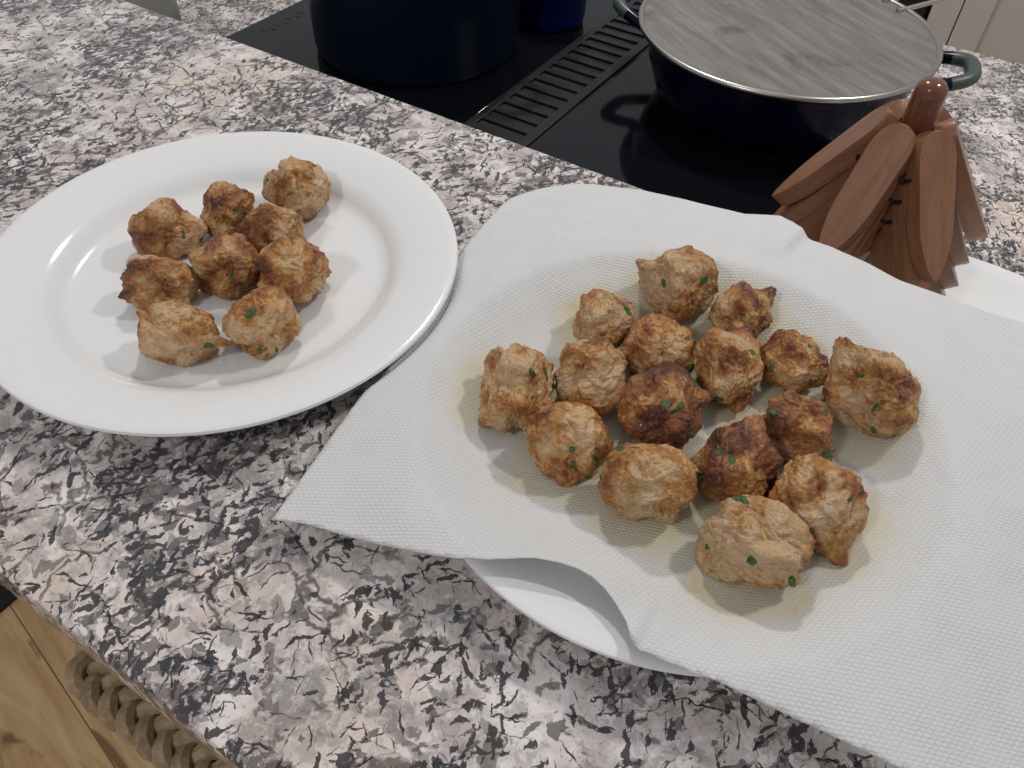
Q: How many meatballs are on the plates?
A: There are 25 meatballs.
